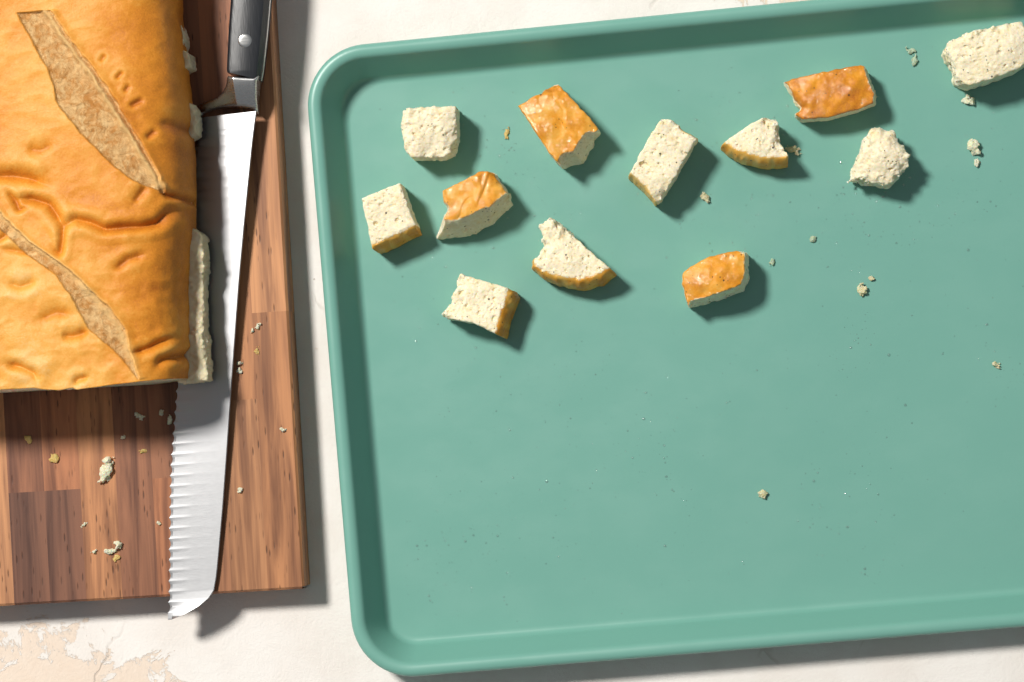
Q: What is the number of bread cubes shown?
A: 12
